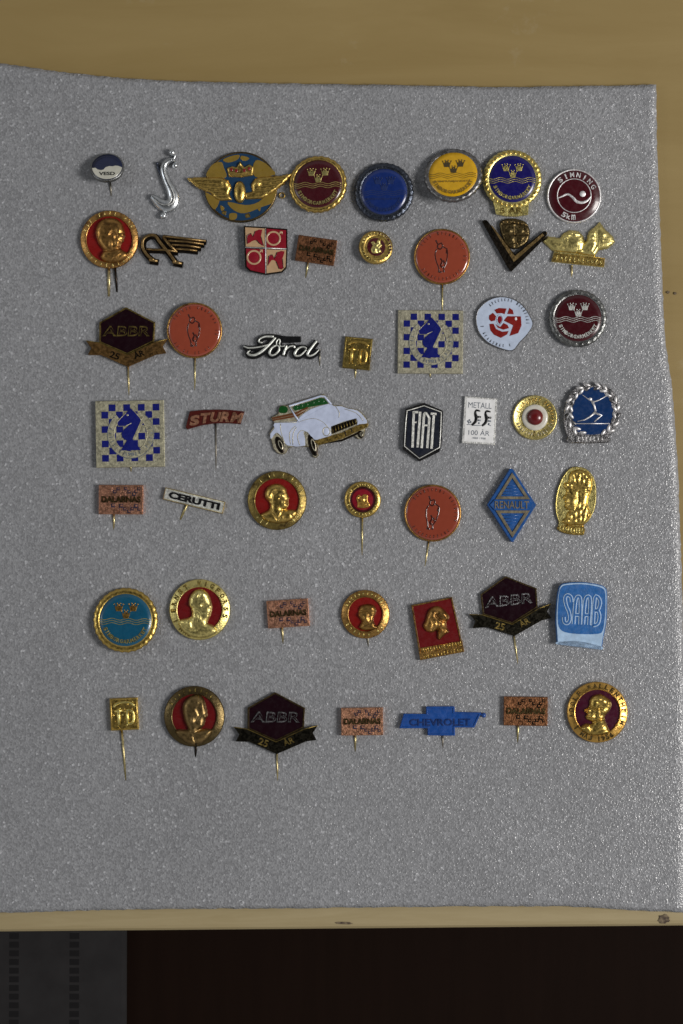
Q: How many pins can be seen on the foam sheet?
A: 51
